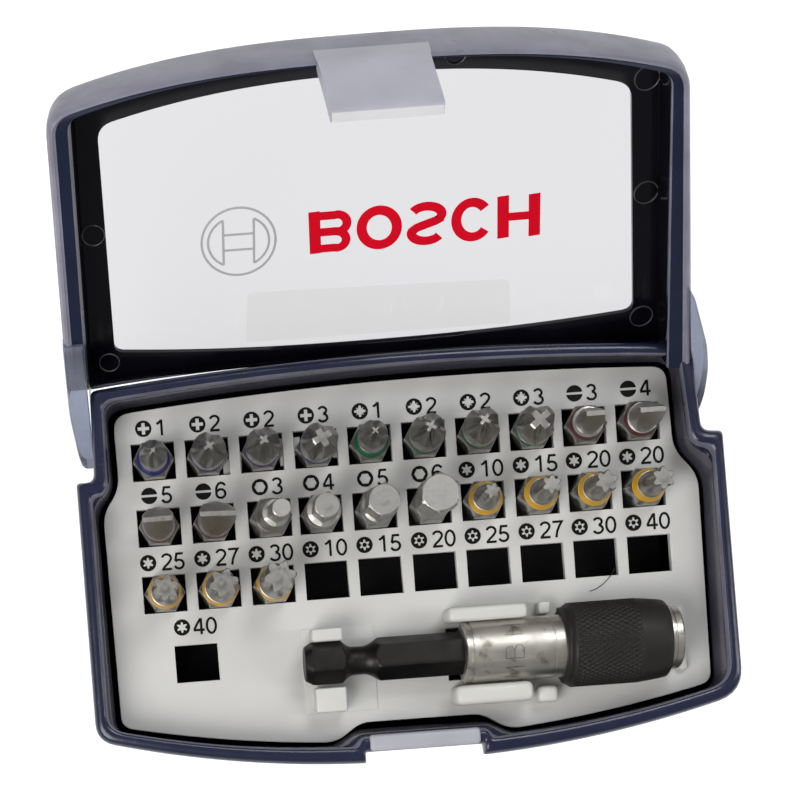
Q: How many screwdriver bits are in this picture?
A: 23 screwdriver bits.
